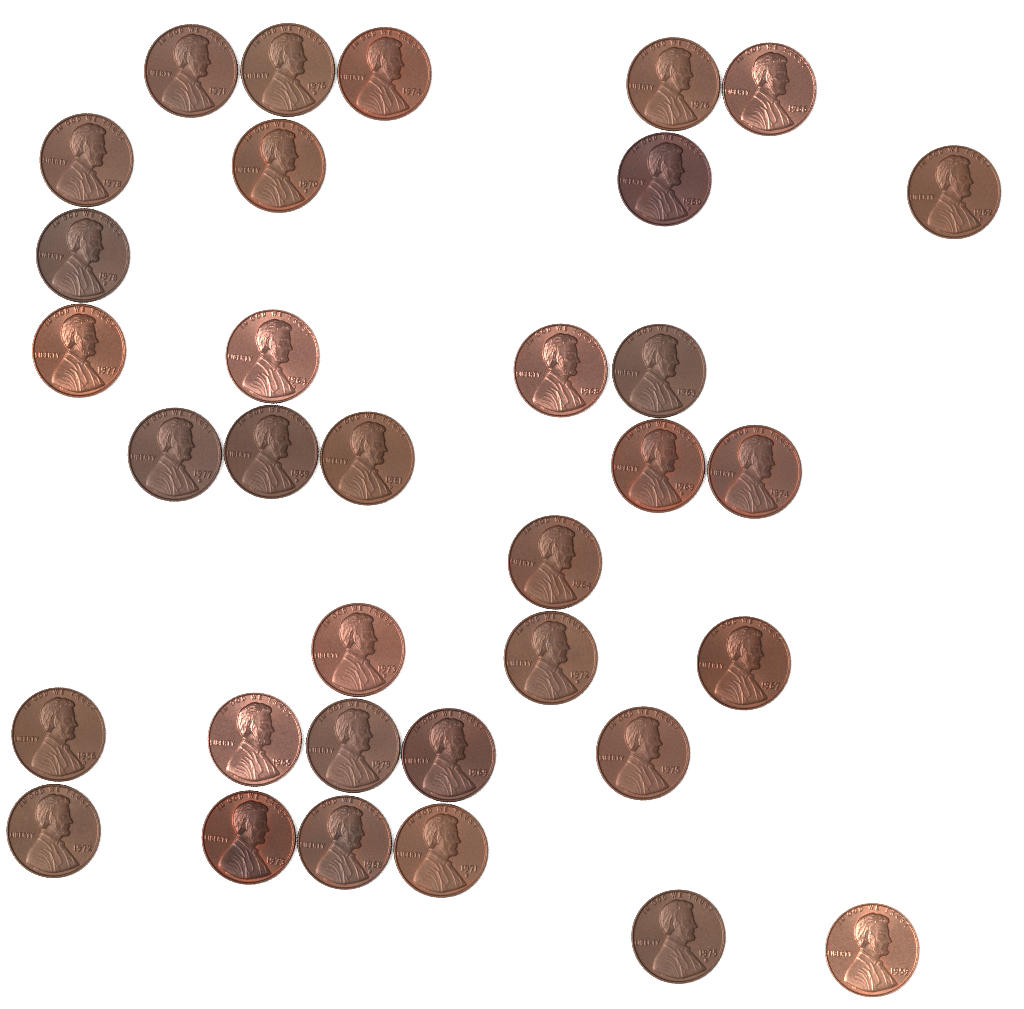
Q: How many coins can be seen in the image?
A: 34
